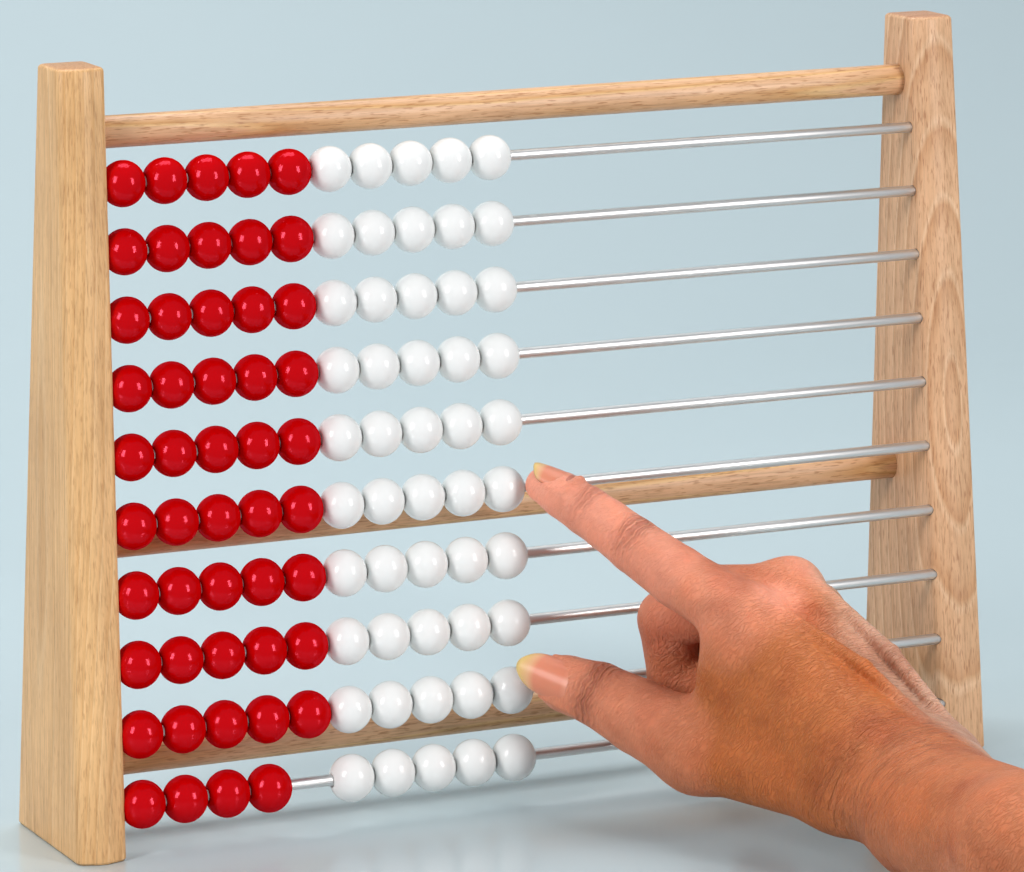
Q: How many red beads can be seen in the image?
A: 49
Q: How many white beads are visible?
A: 50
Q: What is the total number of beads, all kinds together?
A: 99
